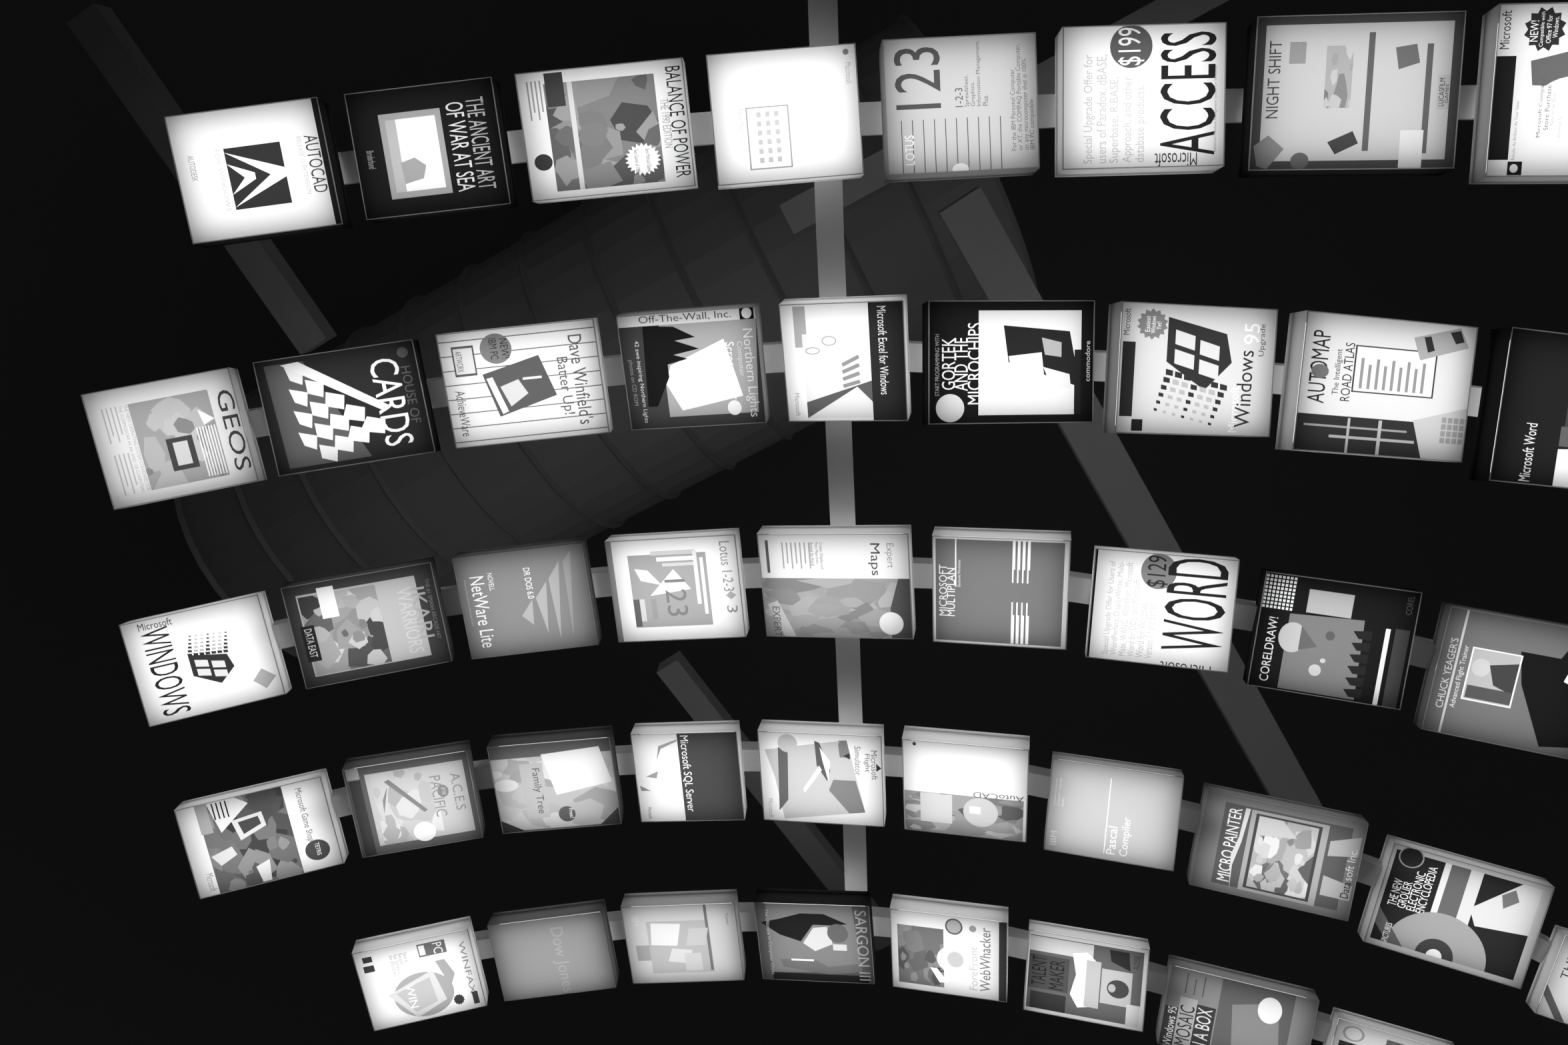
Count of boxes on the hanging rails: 44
